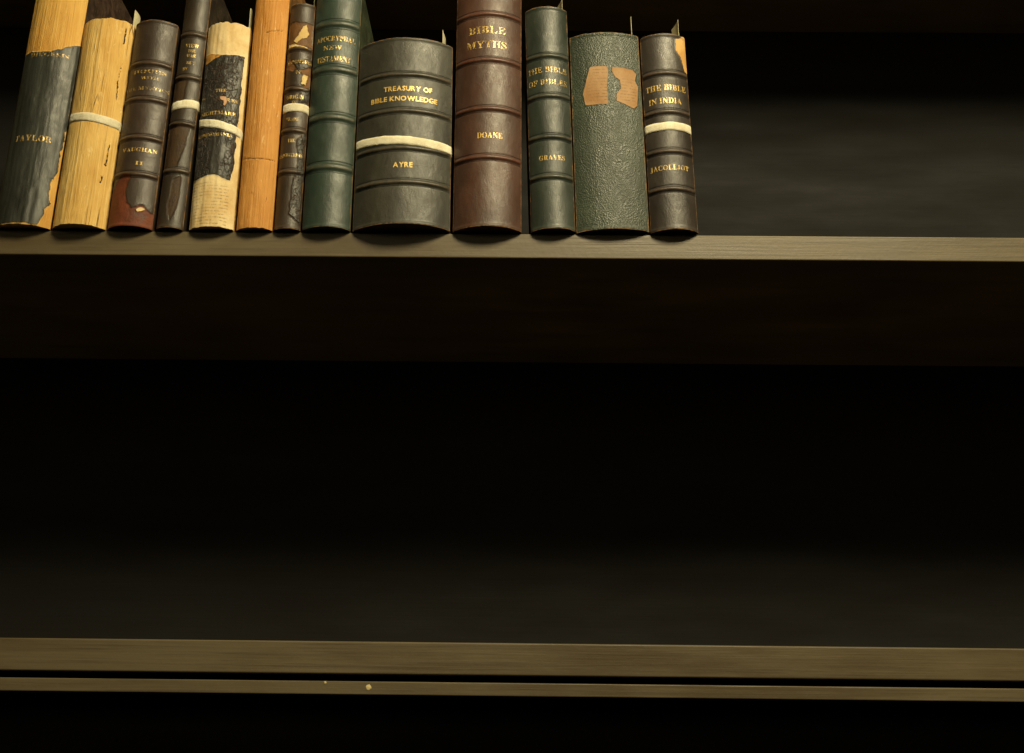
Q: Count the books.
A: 13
